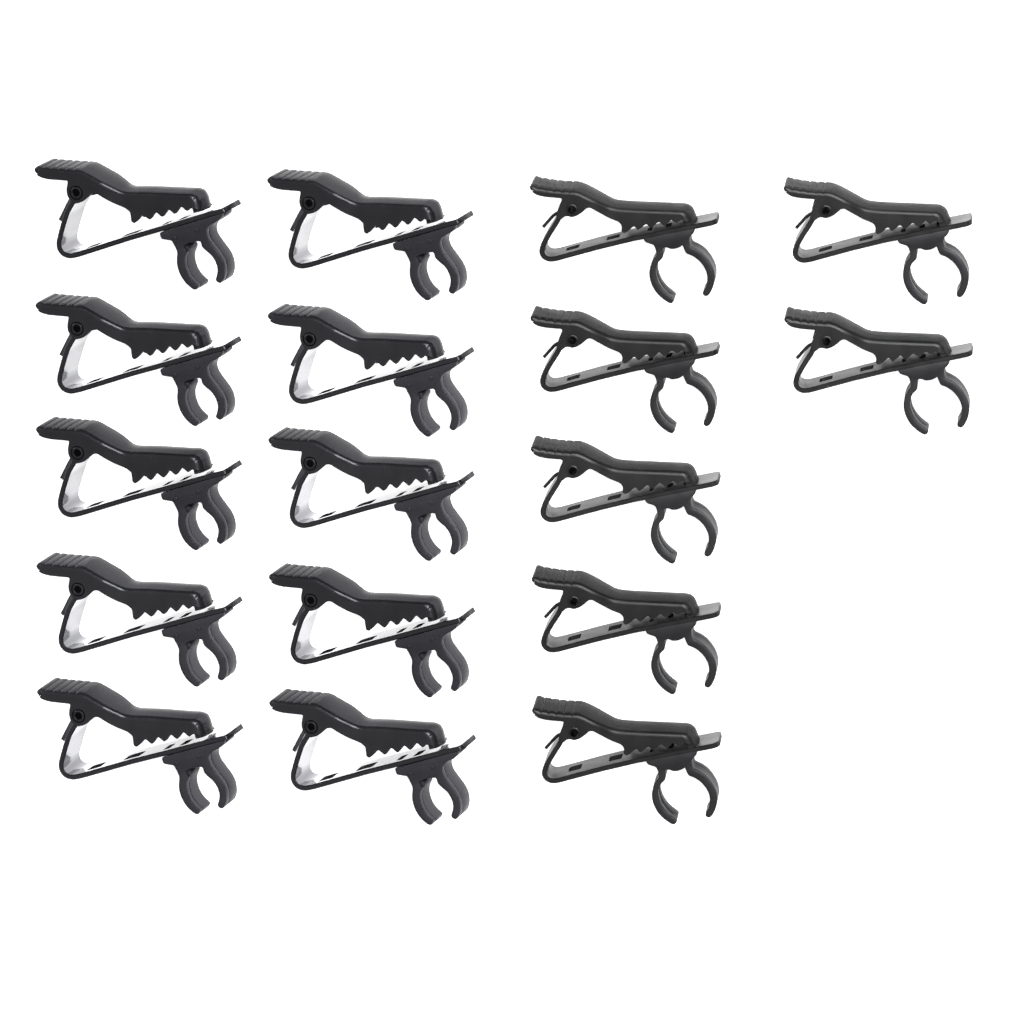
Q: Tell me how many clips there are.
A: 17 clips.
